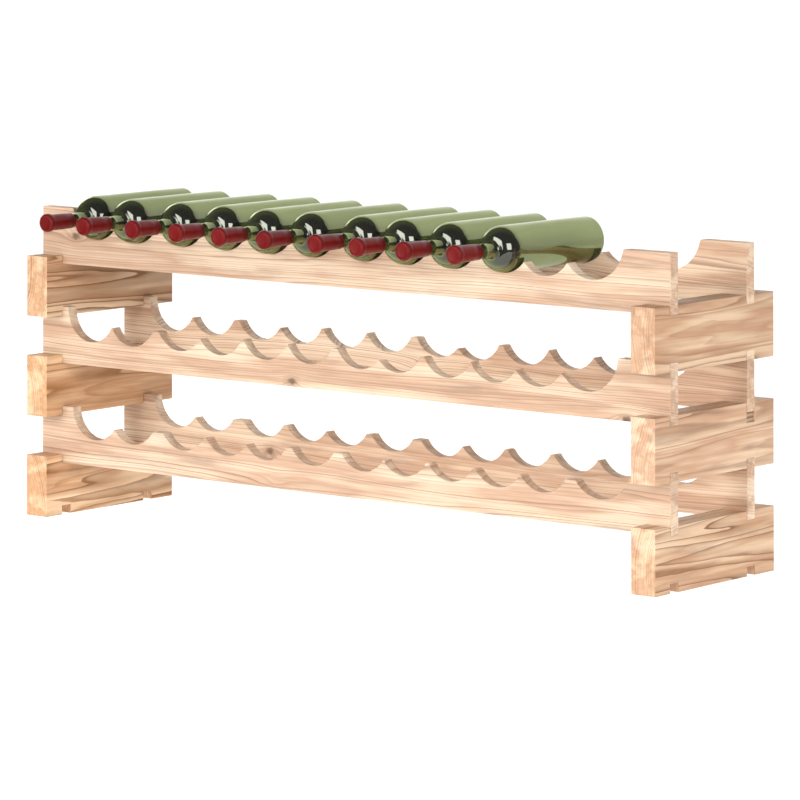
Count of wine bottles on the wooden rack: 10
